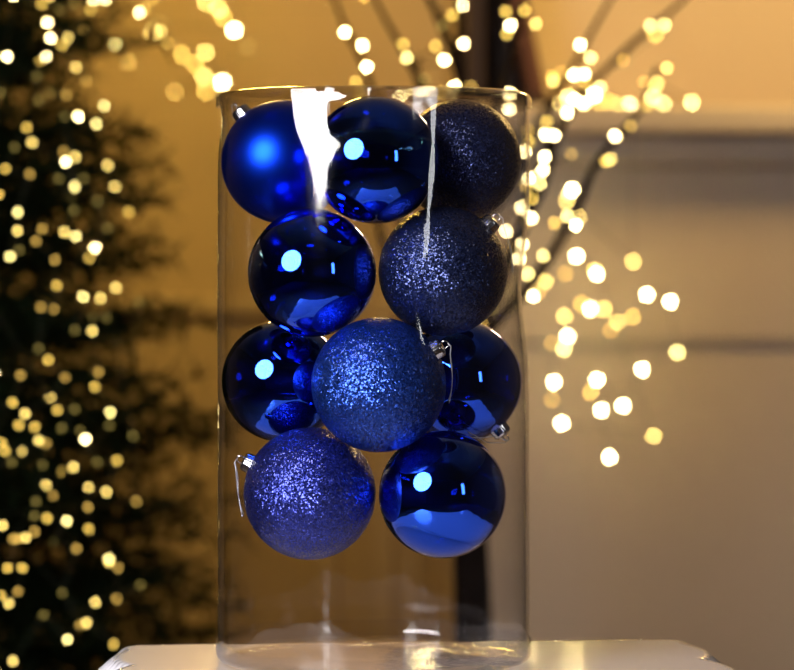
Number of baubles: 10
